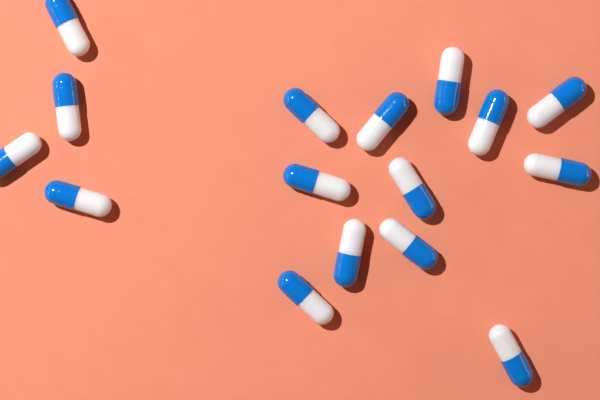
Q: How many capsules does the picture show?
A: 16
